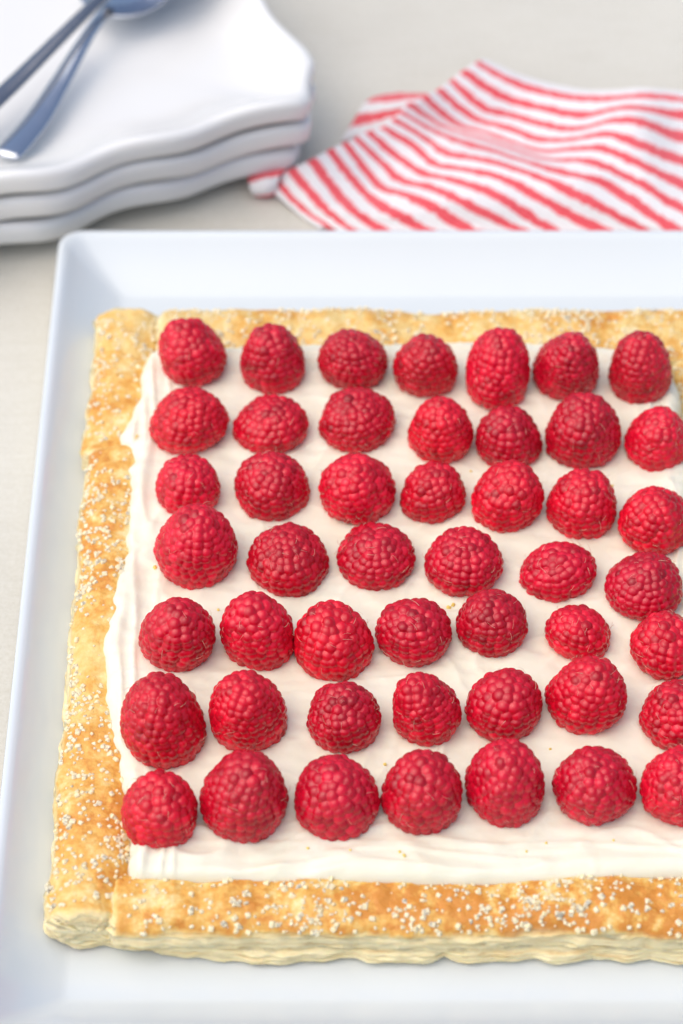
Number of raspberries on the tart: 48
